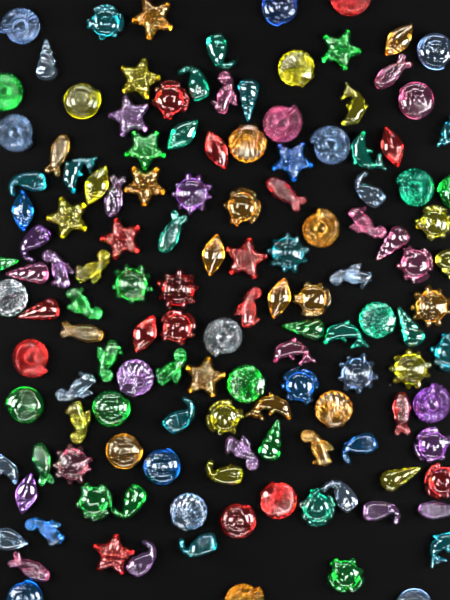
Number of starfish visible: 12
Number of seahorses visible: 14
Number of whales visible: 13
